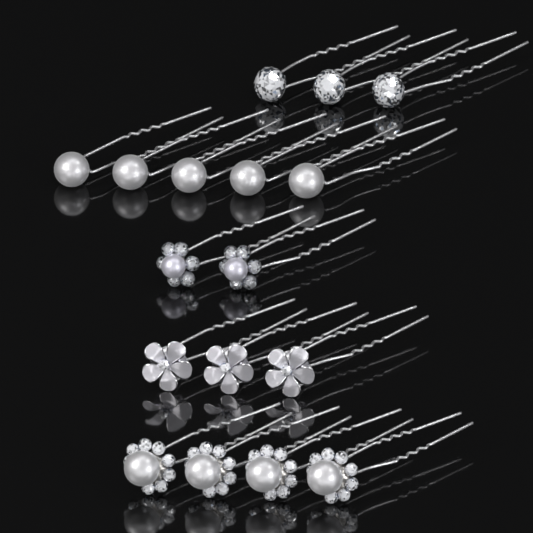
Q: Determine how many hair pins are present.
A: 17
